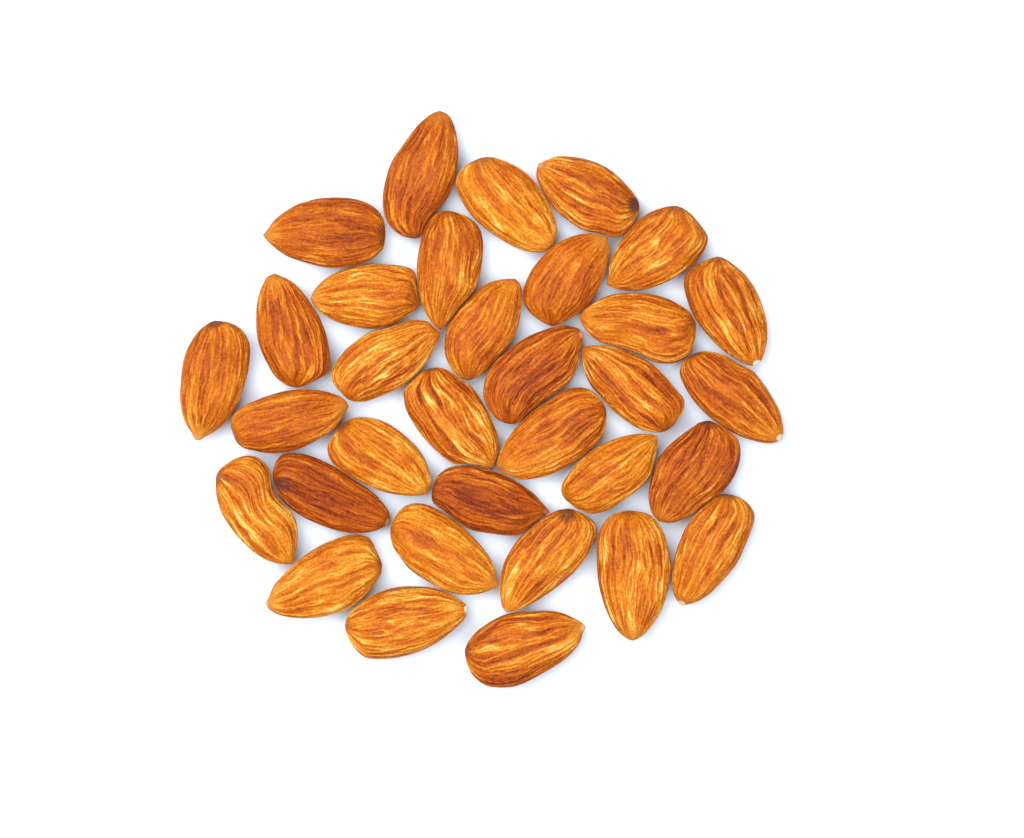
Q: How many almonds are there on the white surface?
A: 33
